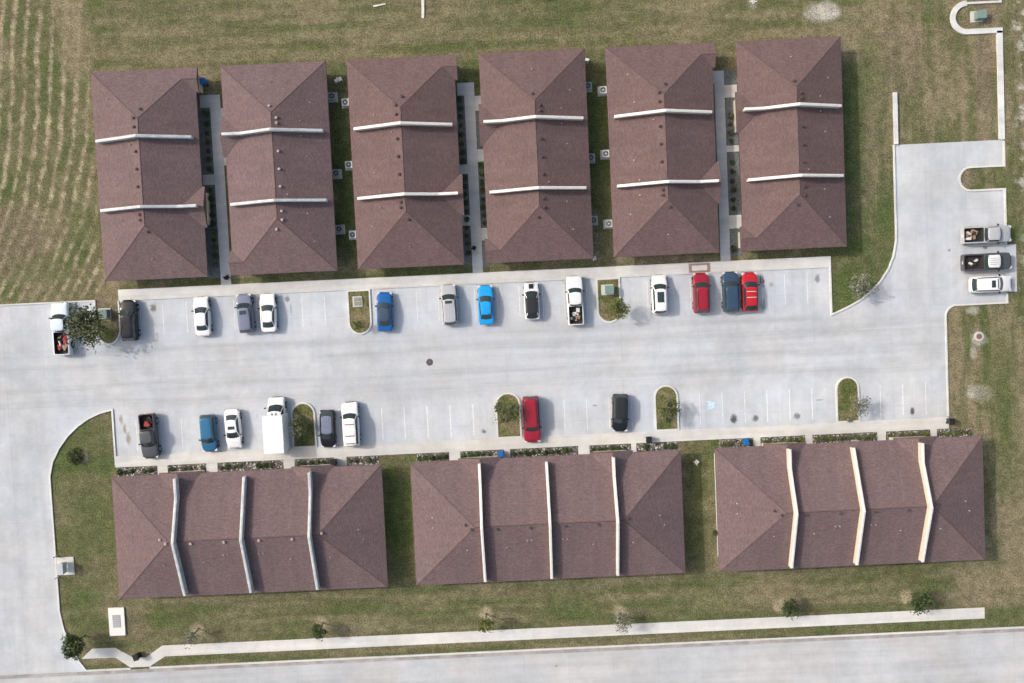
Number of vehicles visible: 25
